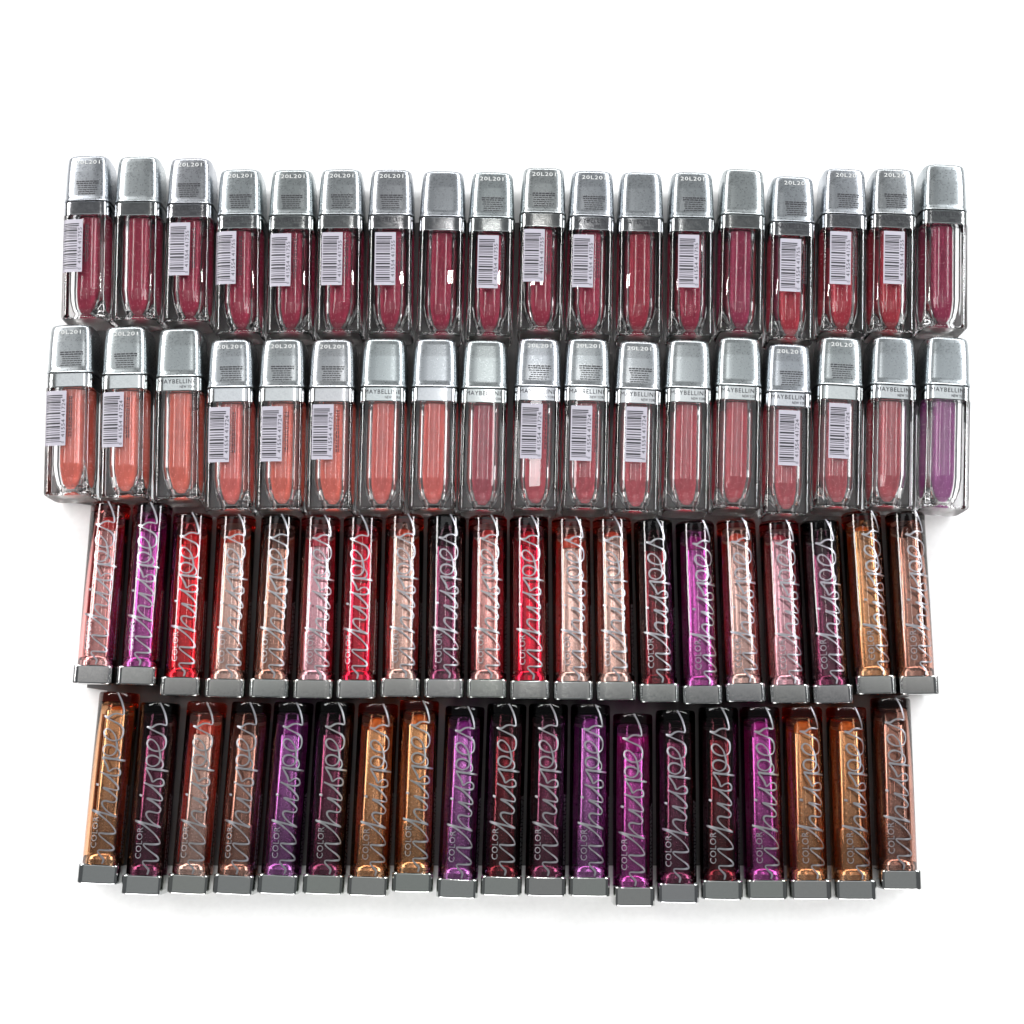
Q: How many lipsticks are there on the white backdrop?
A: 39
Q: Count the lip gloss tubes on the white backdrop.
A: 36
